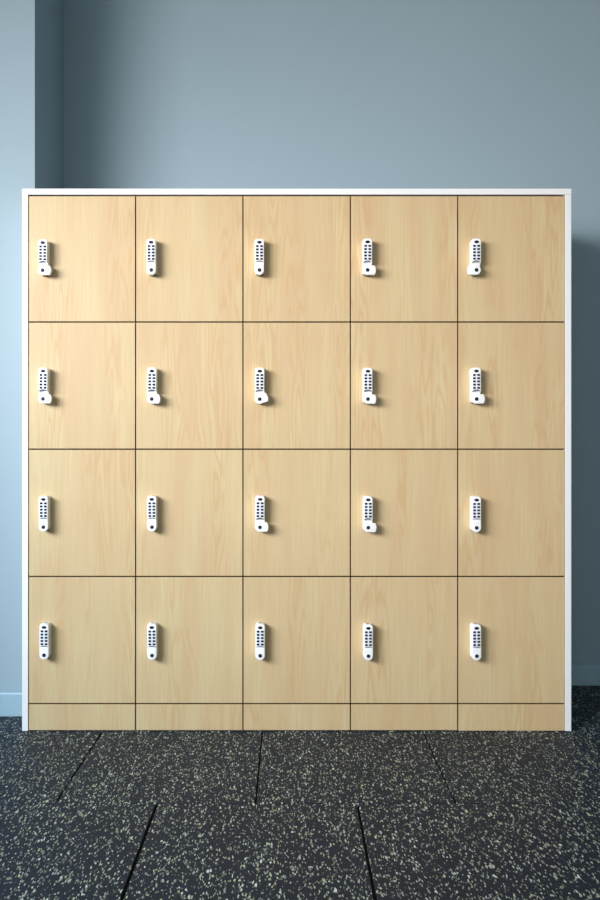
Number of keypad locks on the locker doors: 20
